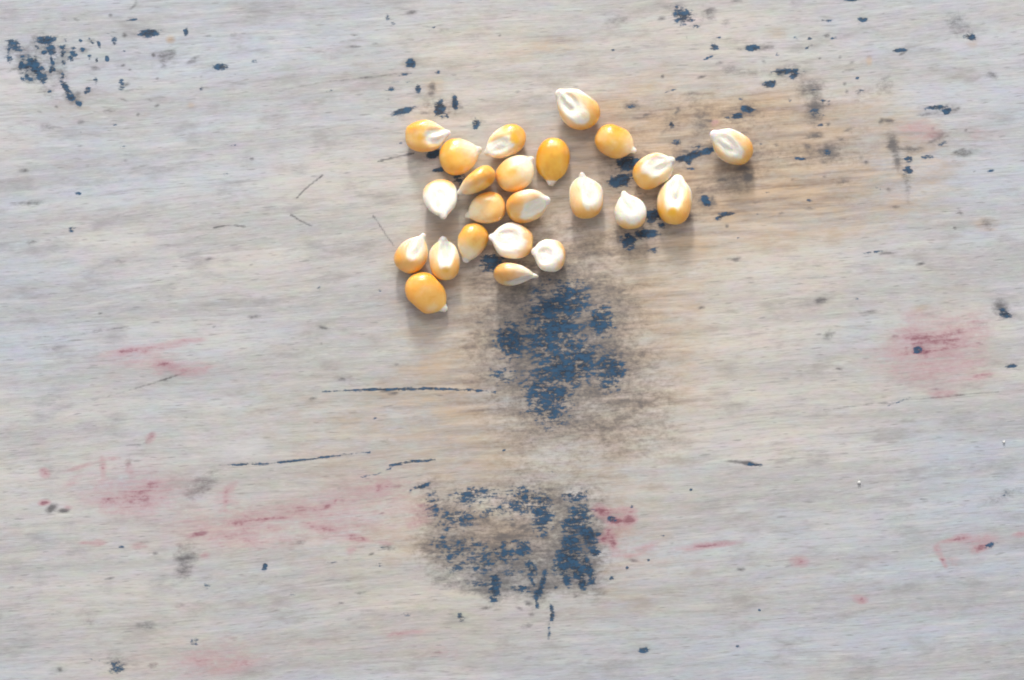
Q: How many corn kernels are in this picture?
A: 23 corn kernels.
